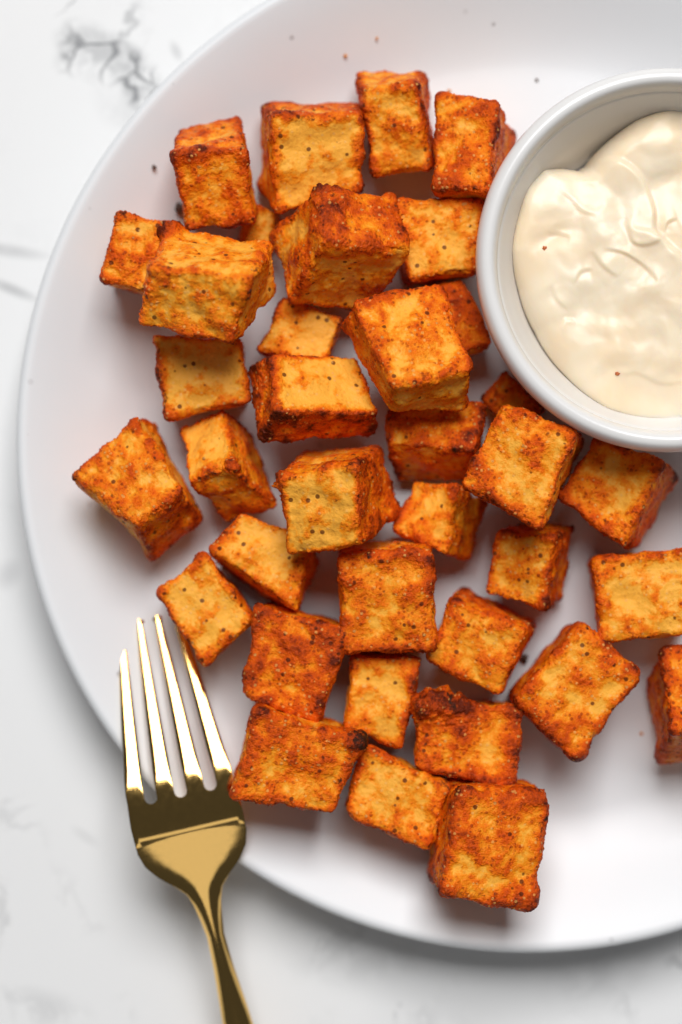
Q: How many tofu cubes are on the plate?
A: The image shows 36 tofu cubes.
